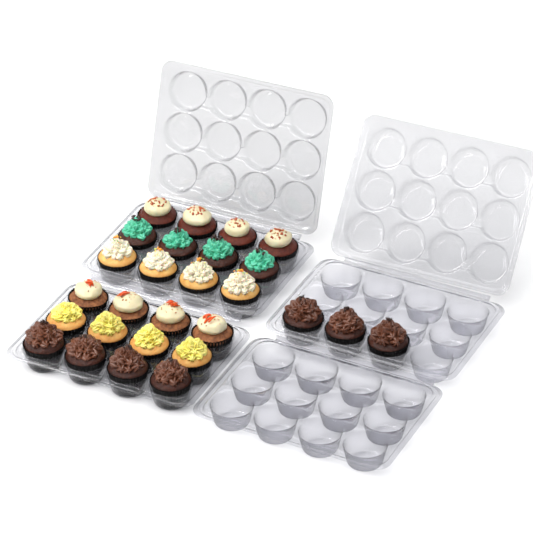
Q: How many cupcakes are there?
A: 27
